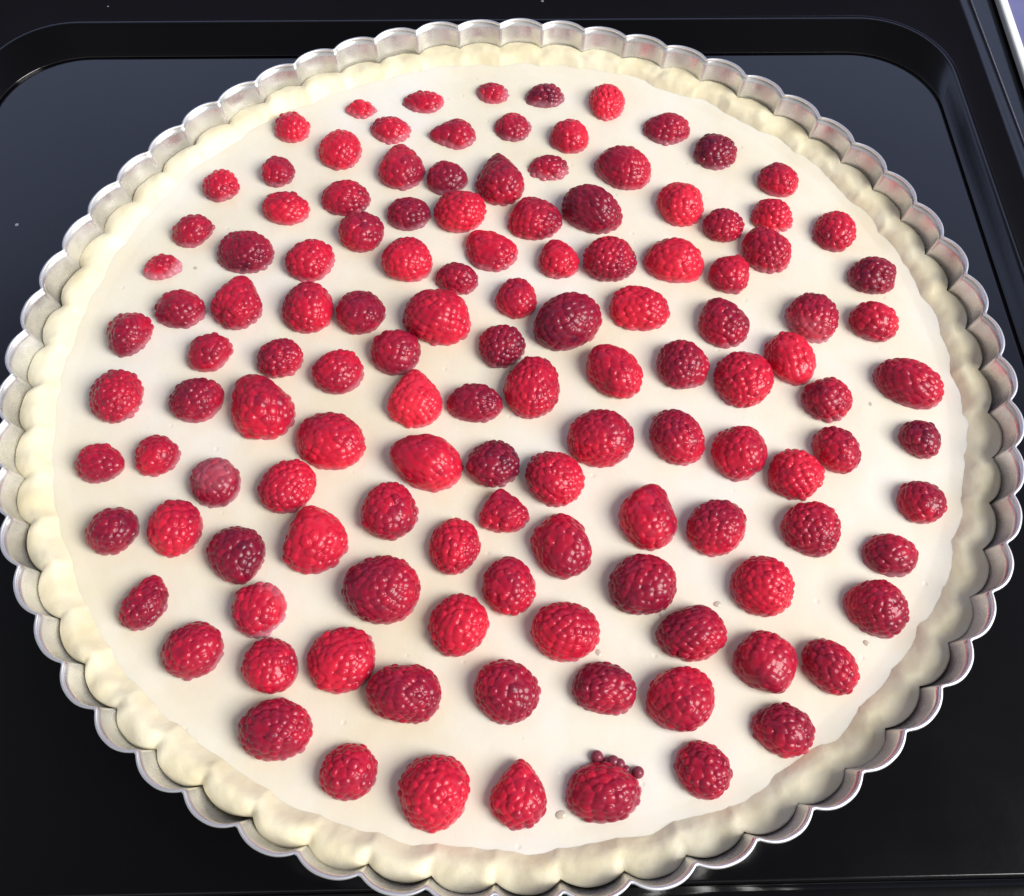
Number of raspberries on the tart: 127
